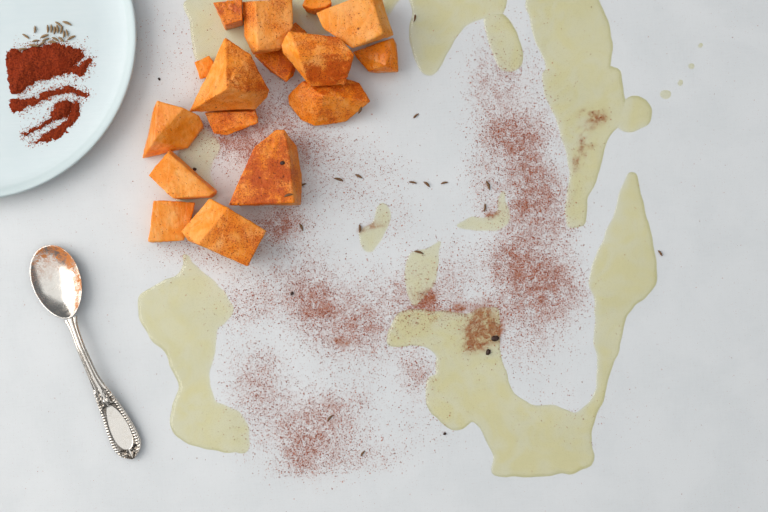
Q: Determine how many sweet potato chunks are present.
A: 16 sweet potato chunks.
